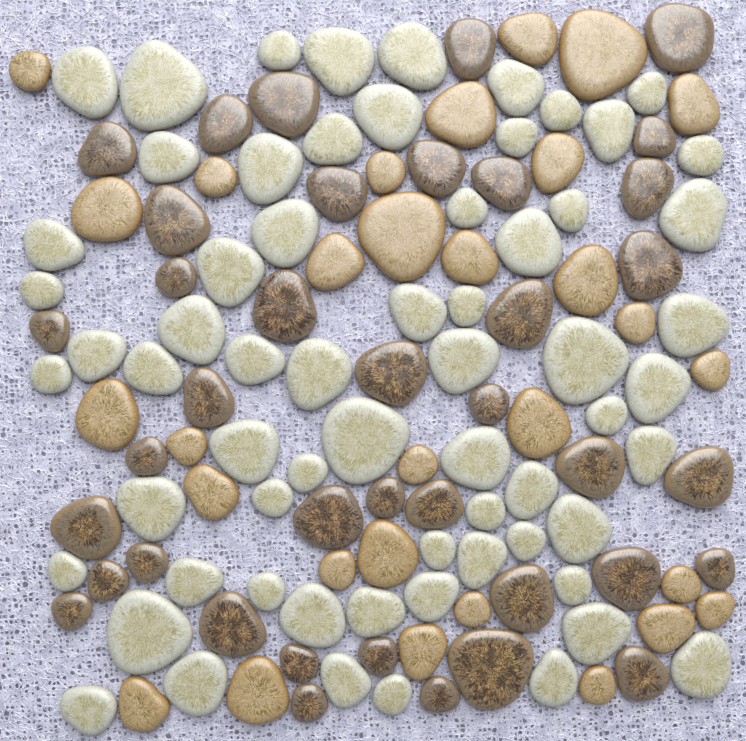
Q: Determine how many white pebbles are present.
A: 64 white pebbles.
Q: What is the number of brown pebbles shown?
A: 39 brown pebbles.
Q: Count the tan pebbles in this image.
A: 30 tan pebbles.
